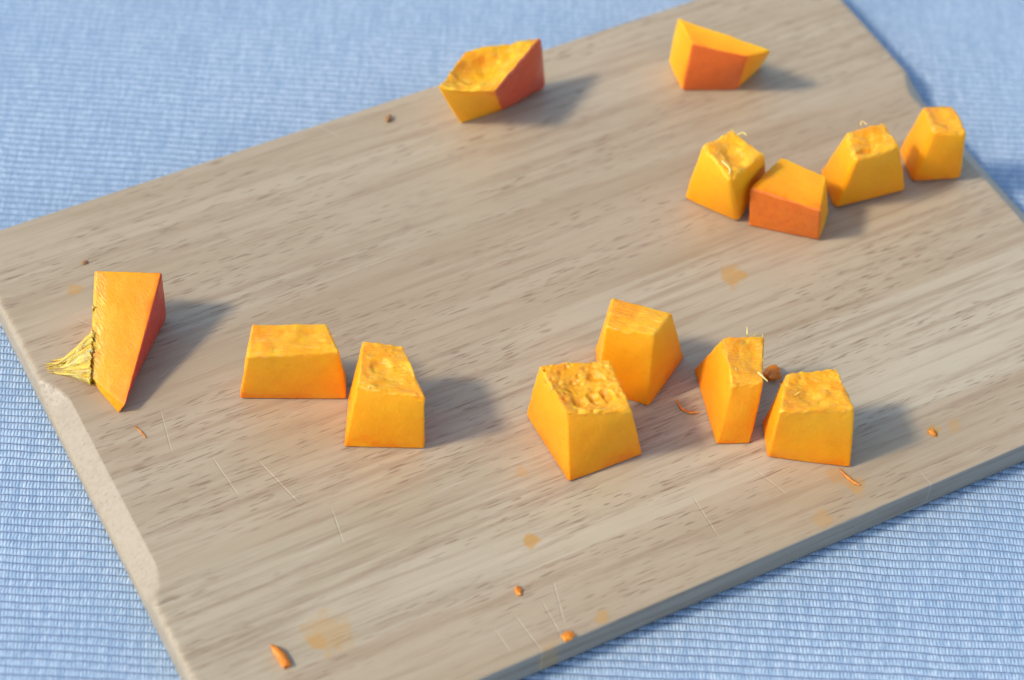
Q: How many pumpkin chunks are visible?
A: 13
